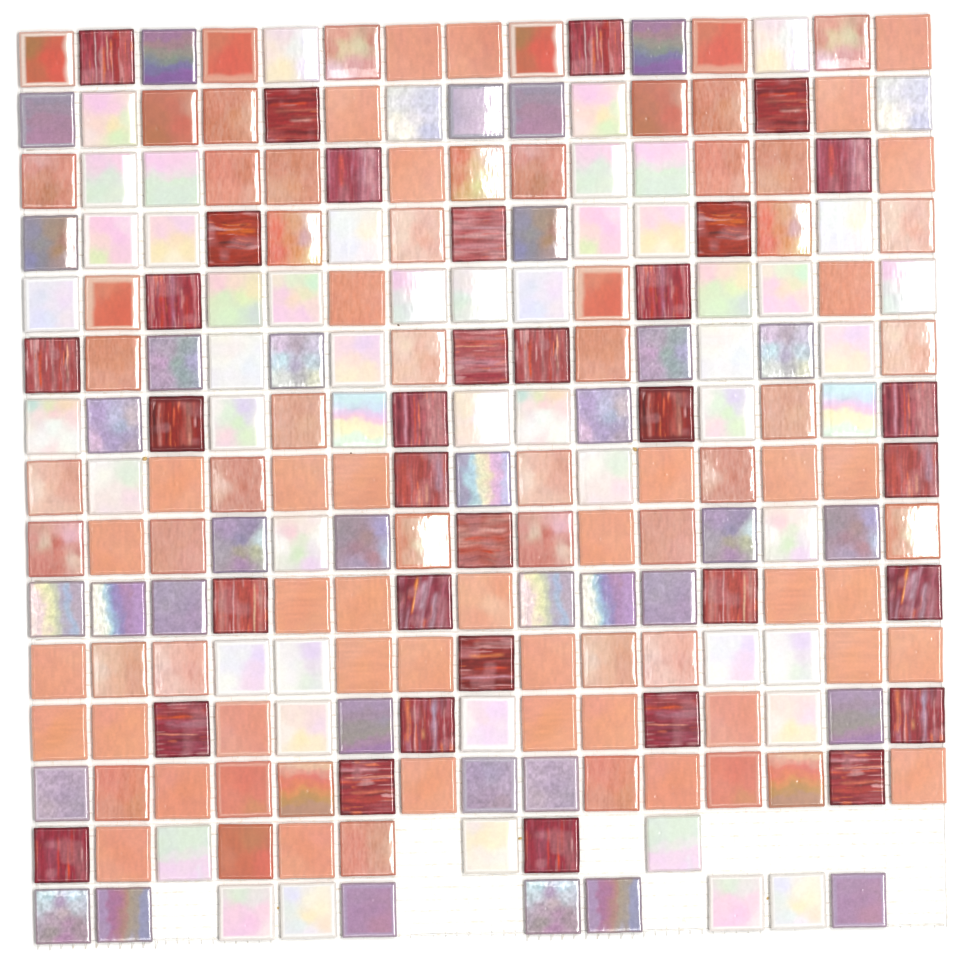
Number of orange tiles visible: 91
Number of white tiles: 54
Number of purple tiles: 35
